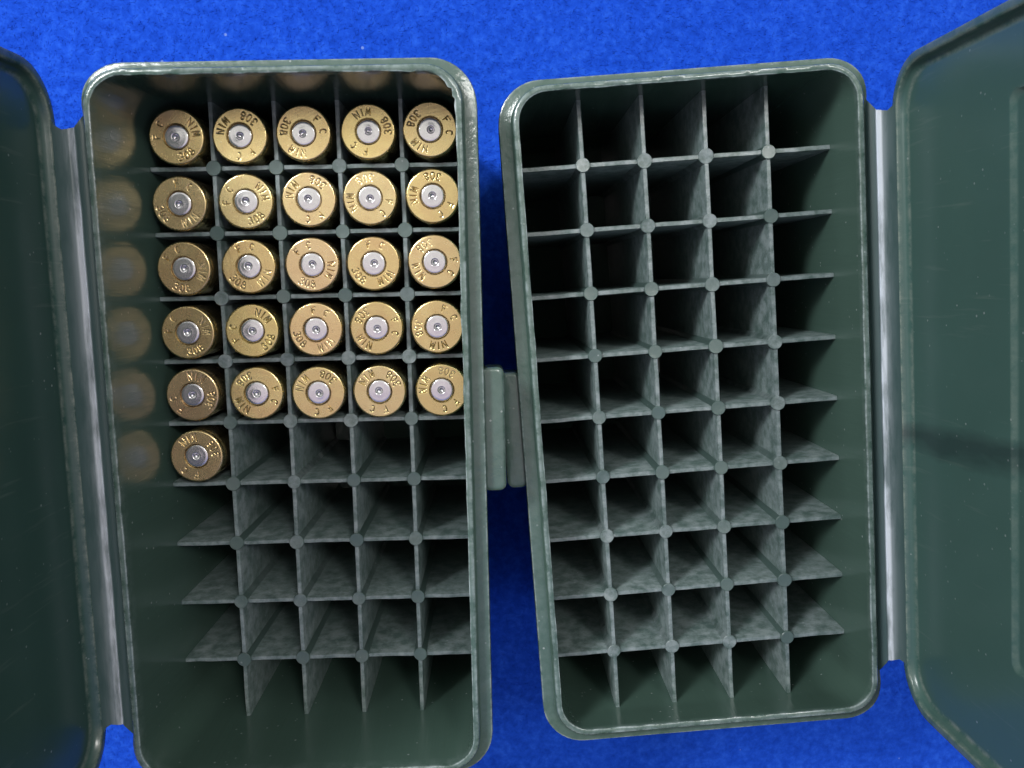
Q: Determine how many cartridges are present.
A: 26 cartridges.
